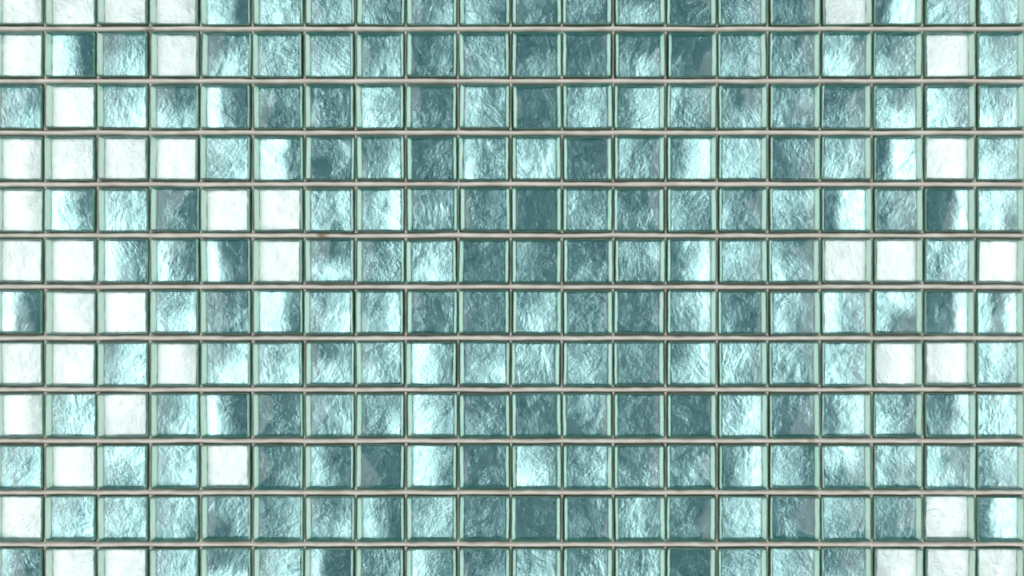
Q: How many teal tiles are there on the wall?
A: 199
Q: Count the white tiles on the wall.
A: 41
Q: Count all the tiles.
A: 240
